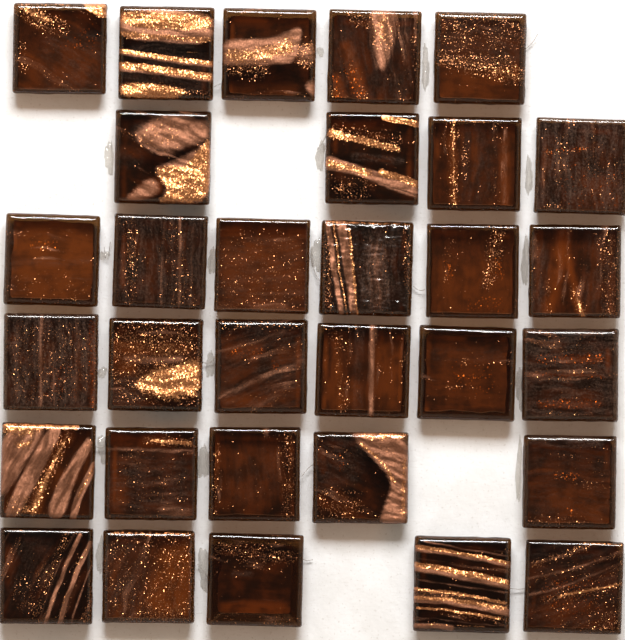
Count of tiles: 31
